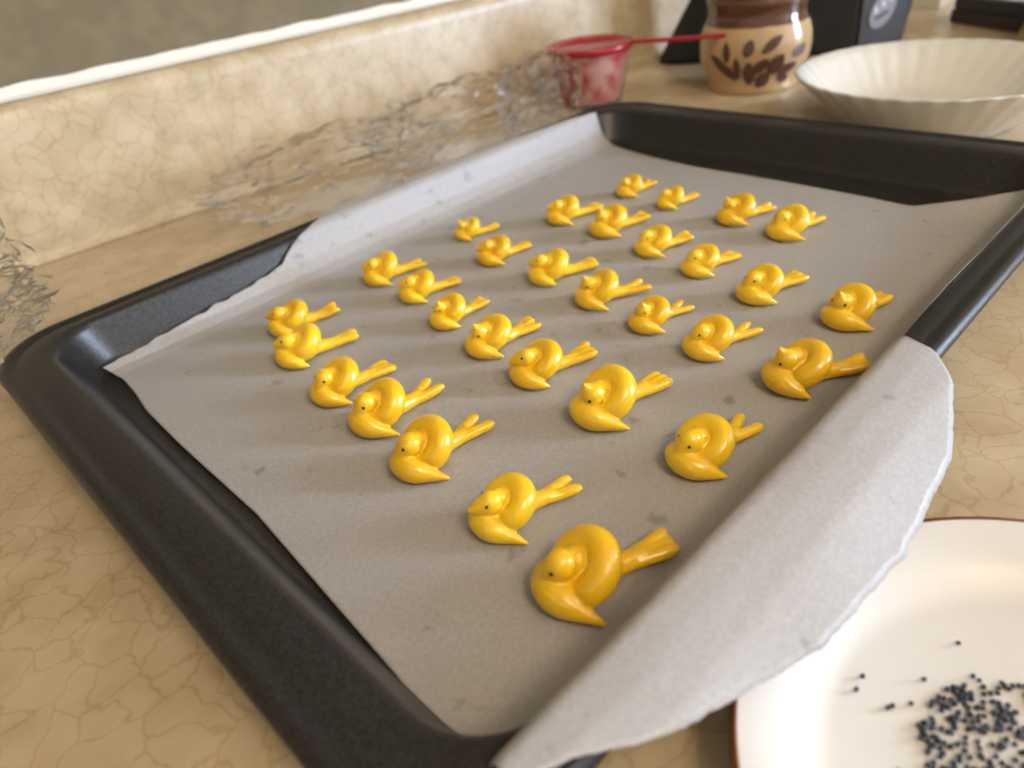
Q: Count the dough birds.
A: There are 31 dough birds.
